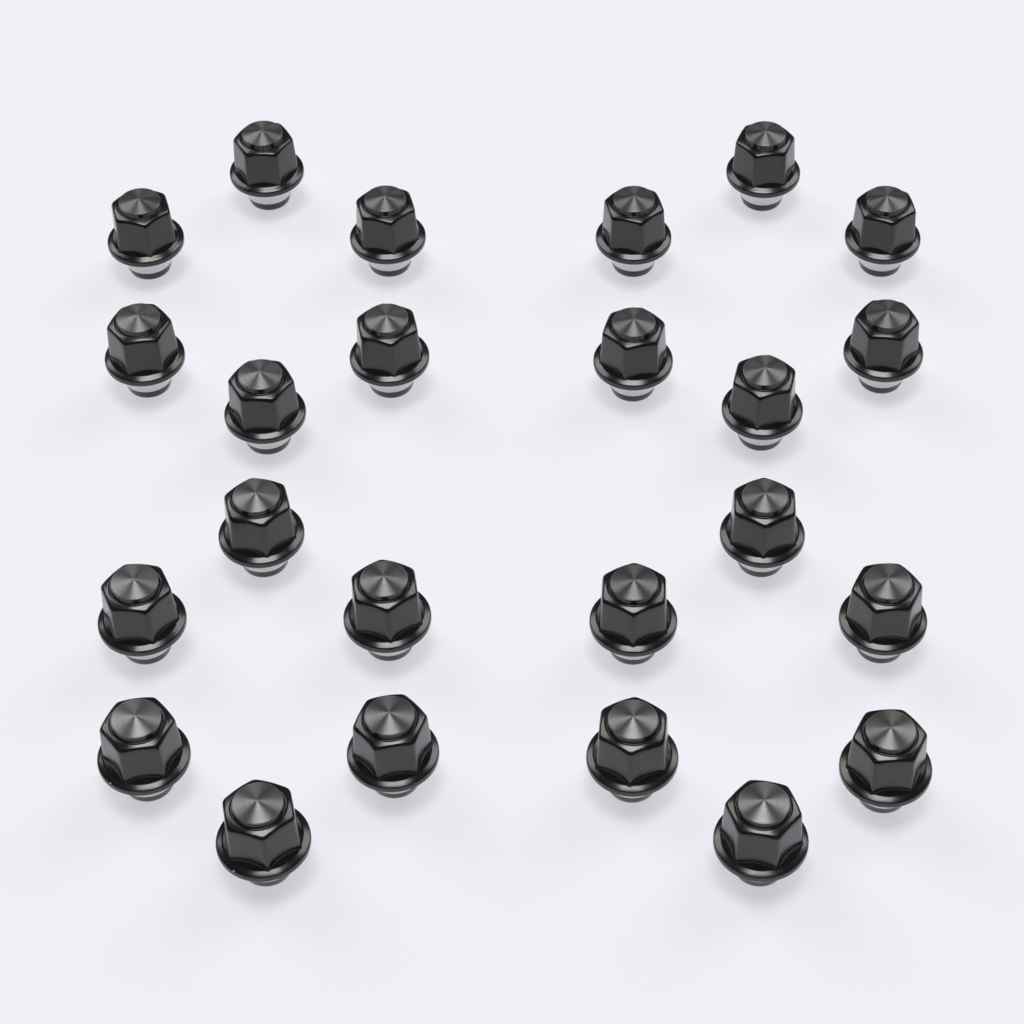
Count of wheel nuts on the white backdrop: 24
